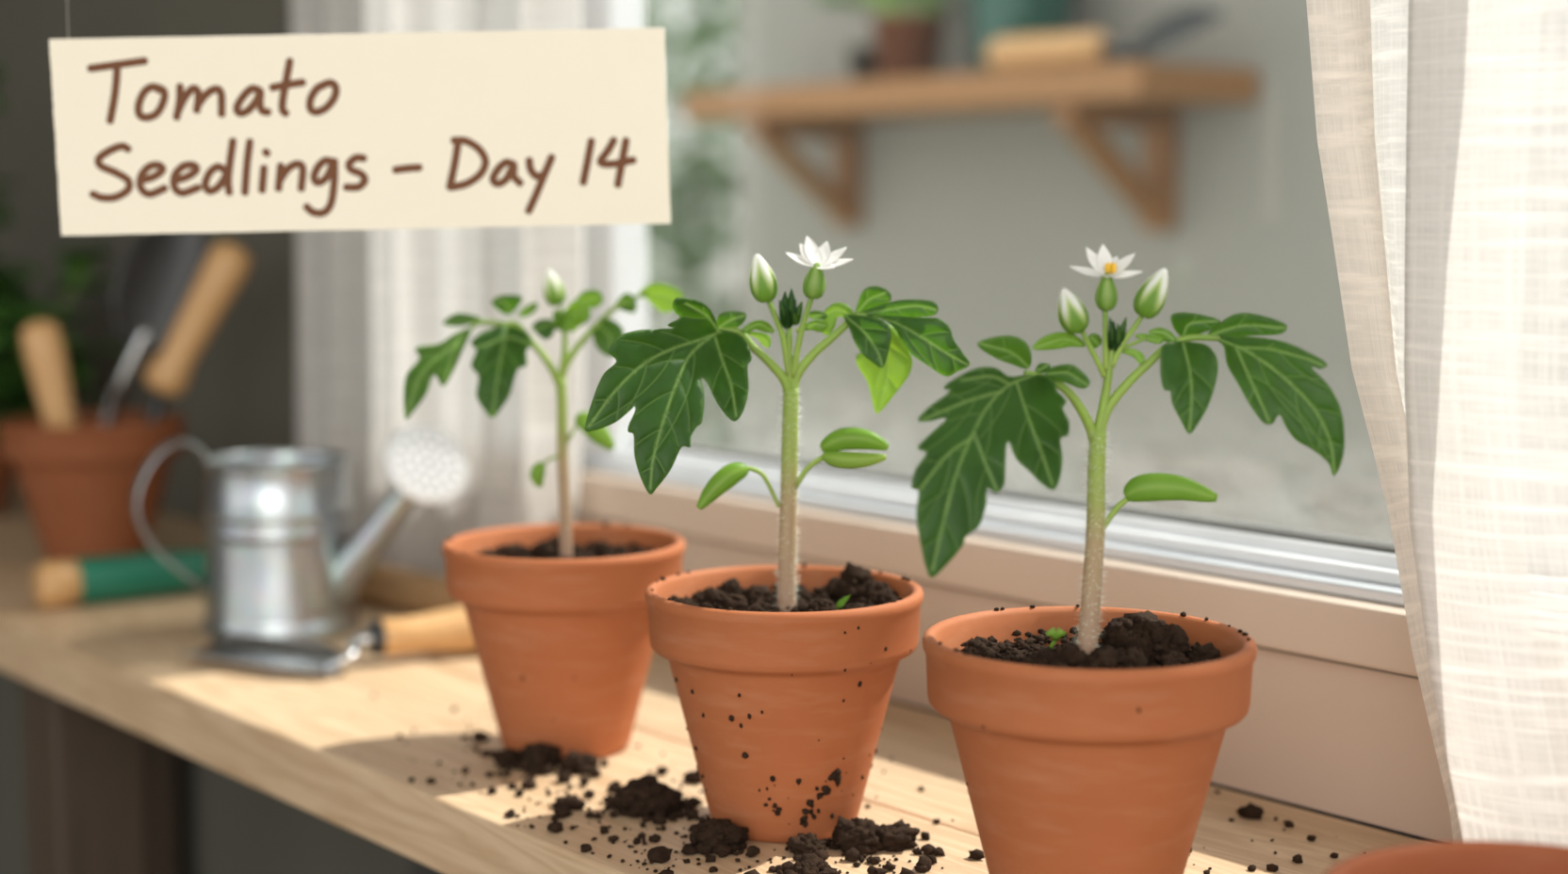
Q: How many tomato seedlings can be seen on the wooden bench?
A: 3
